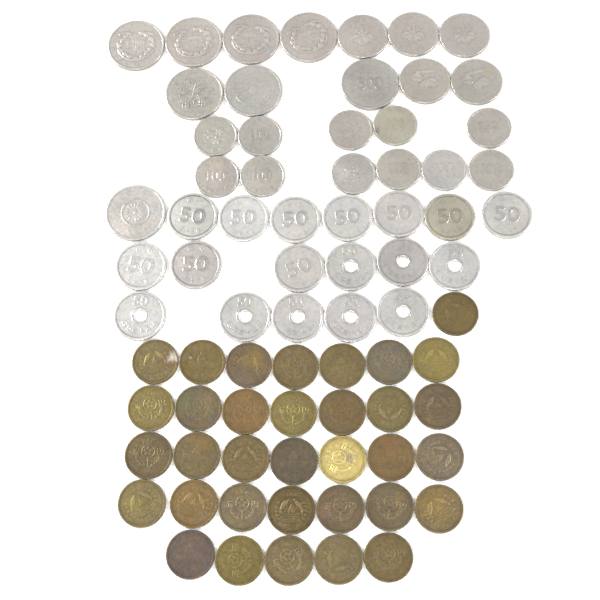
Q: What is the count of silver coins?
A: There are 42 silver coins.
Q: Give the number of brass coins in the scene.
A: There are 34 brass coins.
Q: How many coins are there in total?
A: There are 76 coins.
